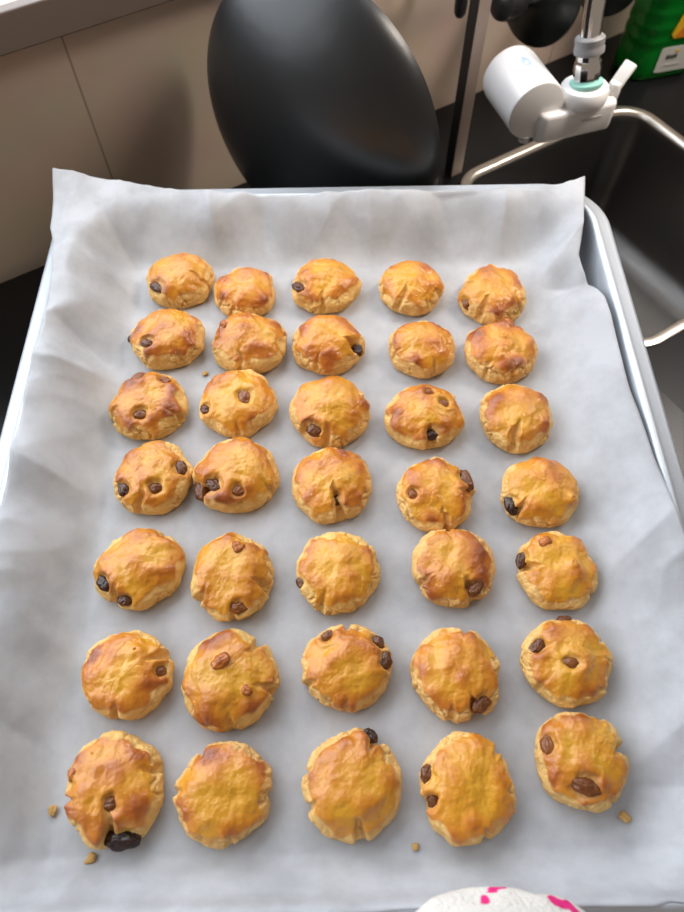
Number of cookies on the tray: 35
